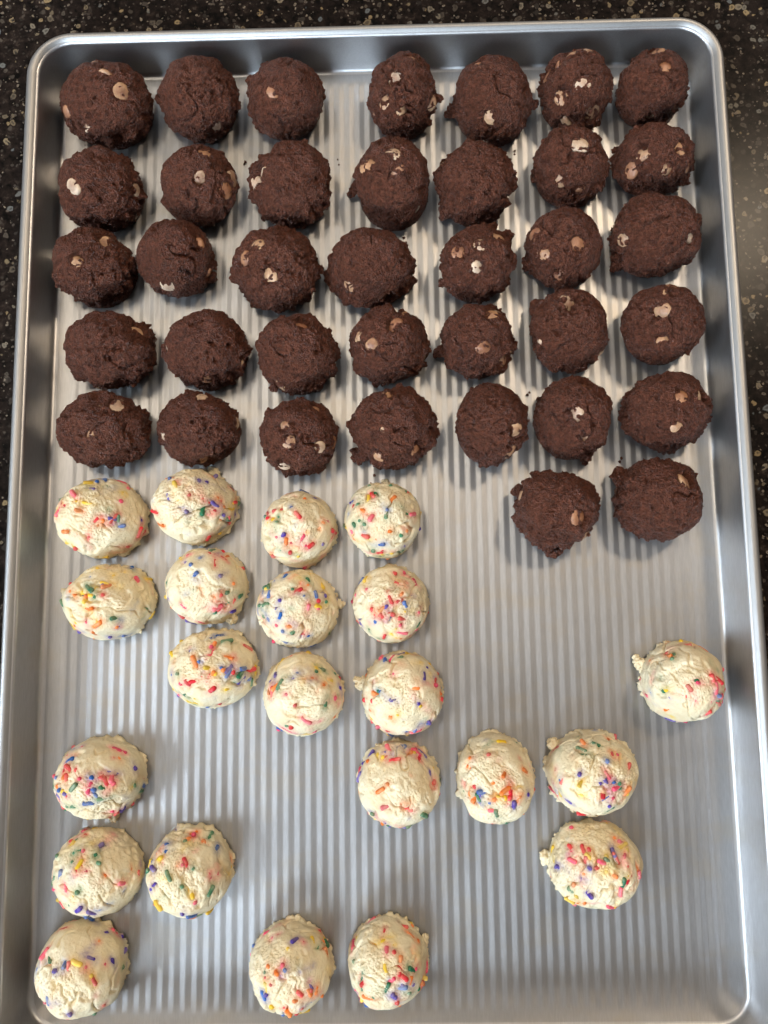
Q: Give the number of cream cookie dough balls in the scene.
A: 22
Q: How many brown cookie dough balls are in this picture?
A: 37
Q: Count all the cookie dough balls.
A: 59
